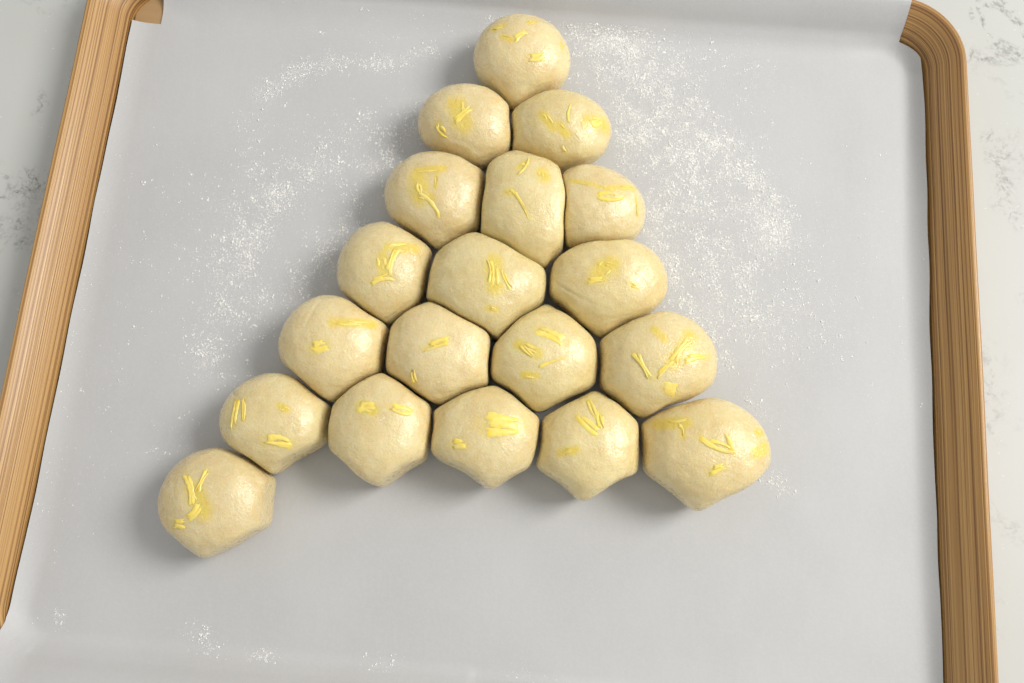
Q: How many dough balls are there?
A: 19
